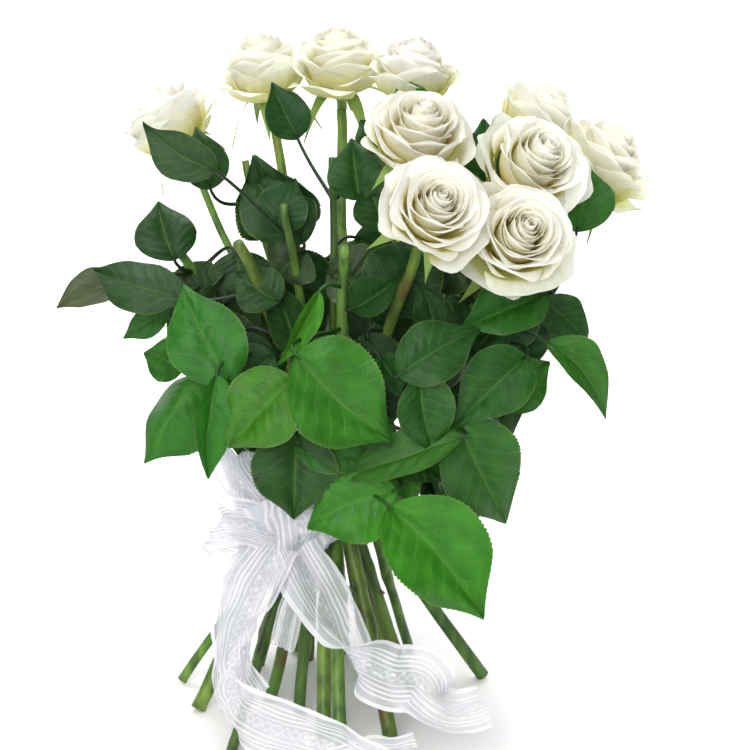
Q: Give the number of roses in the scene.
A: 10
